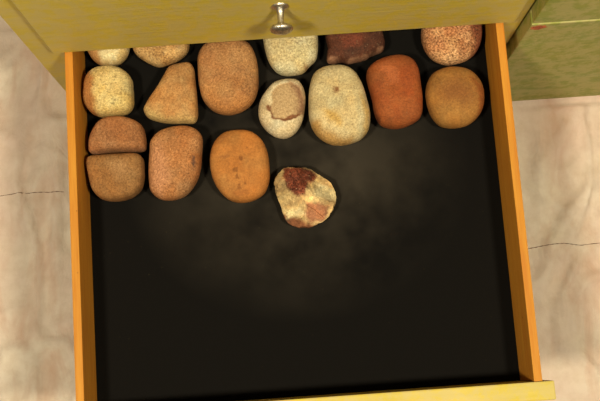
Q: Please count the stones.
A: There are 17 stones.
